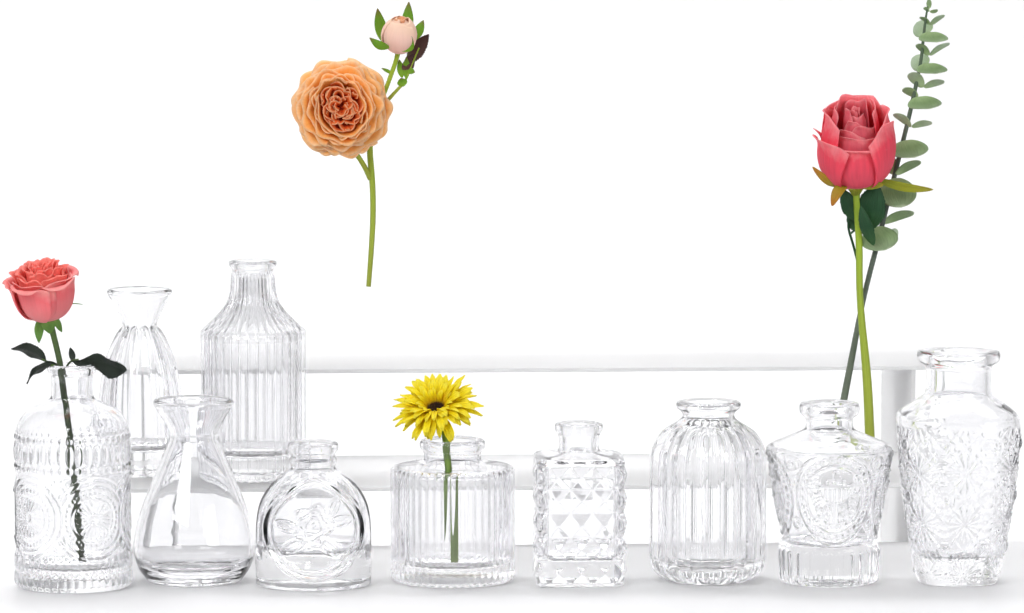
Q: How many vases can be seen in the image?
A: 10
